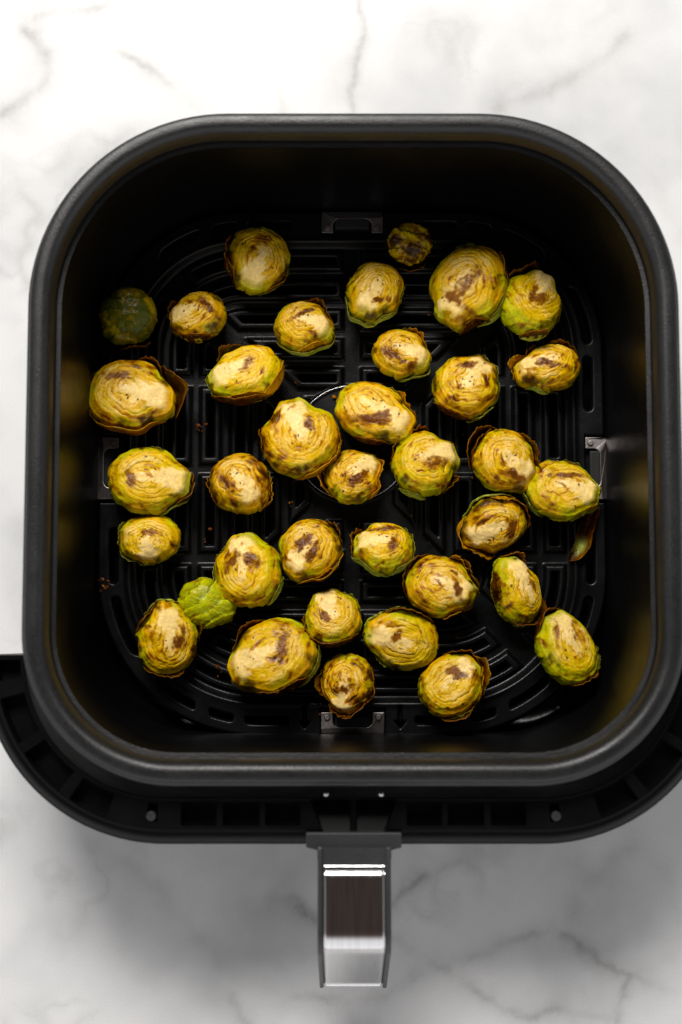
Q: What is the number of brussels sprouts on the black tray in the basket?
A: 36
